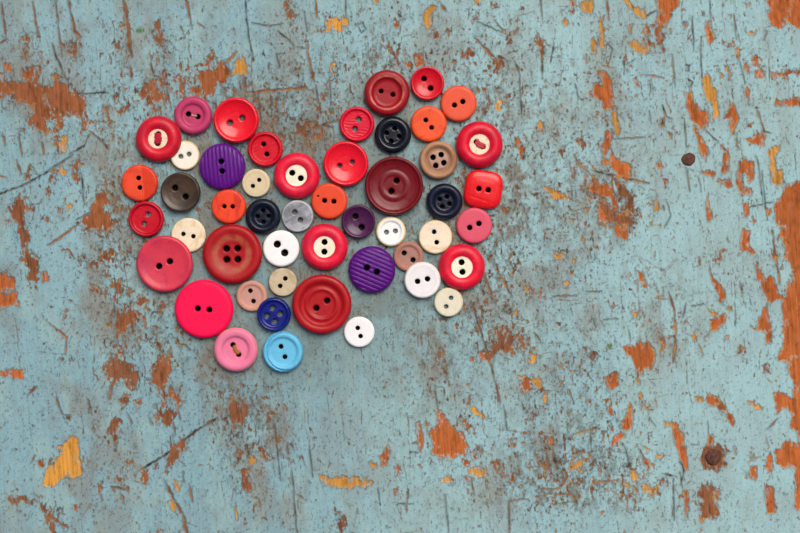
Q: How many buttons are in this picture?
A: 49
